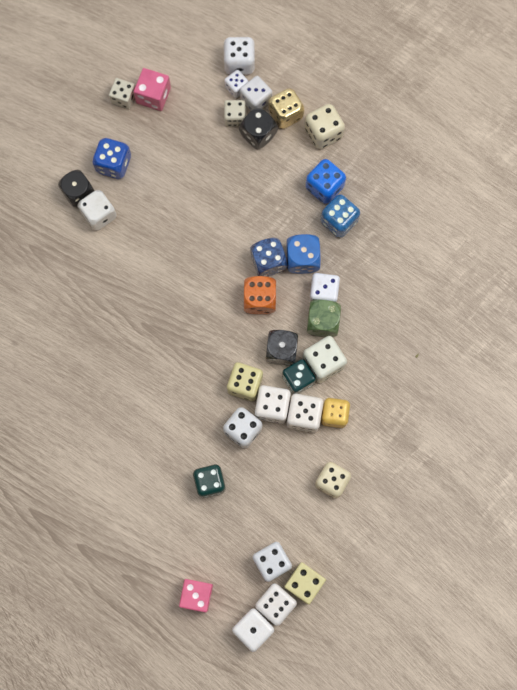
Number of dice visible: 34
